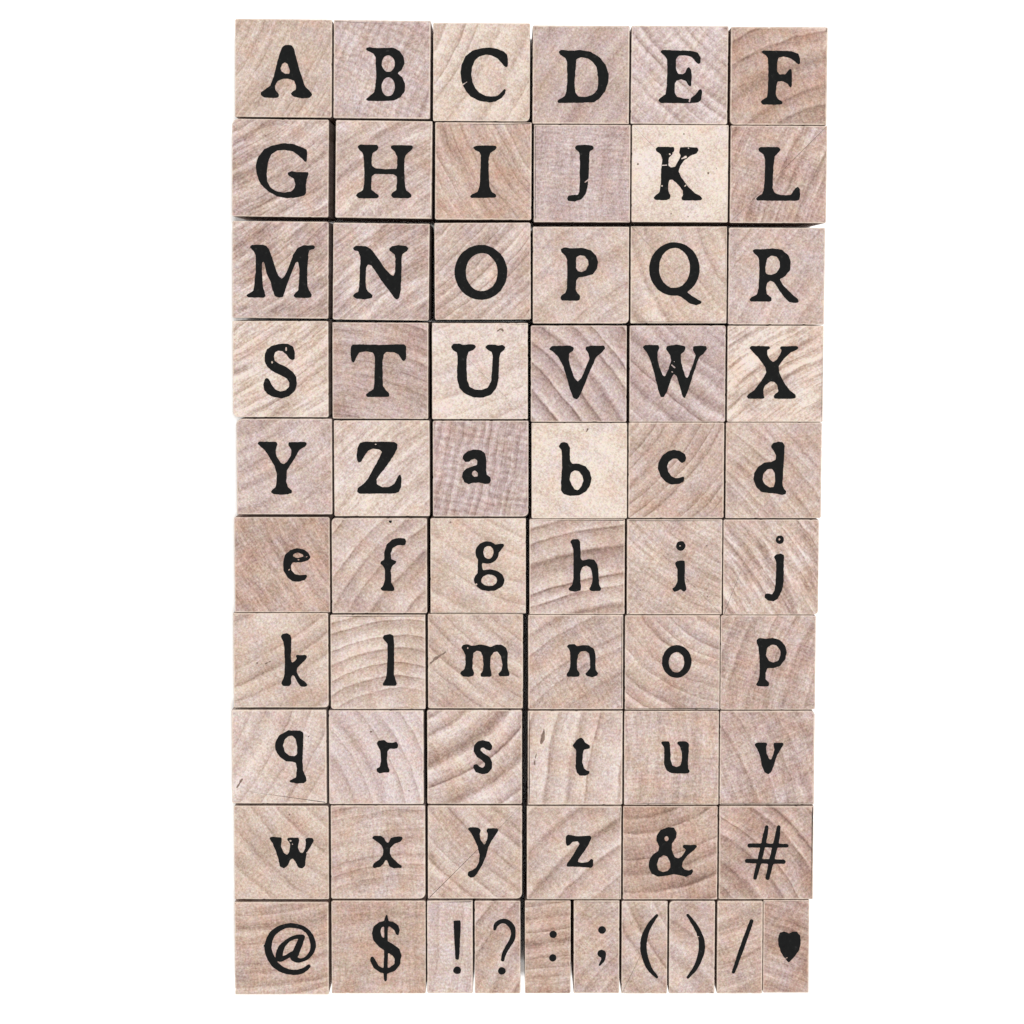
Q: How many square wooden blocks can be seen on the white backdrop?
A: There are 56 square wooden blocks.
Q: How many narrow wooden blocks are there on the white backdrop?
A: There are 8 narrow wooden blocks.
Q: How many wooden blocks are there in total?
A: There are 64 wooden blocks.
